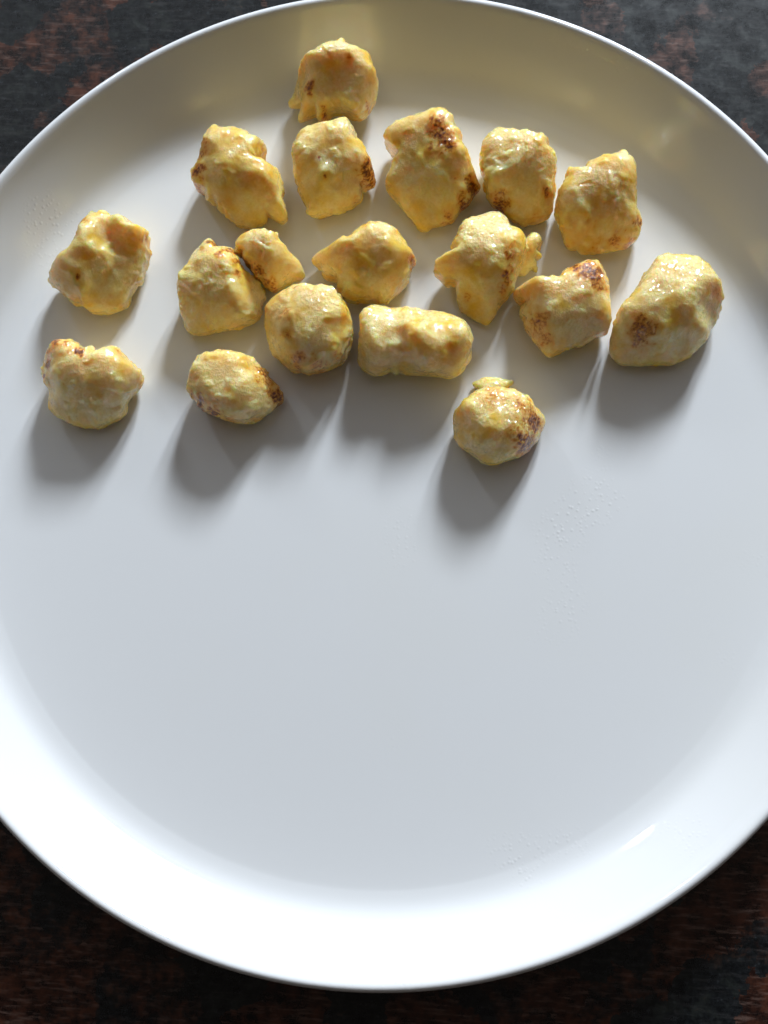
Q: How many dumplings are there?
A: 18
